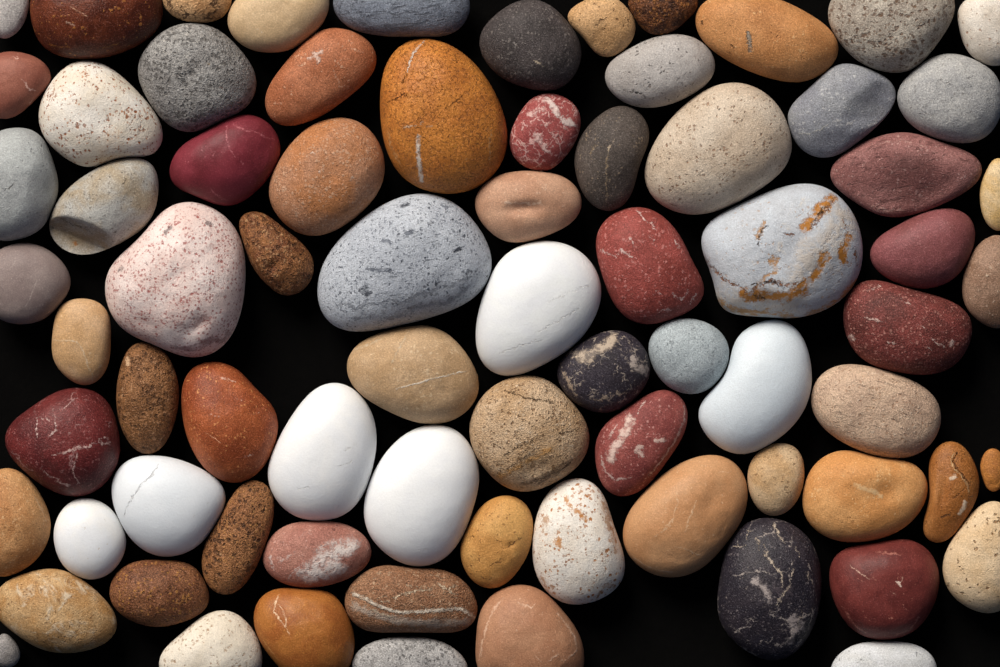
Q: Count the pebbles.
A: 76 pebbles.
